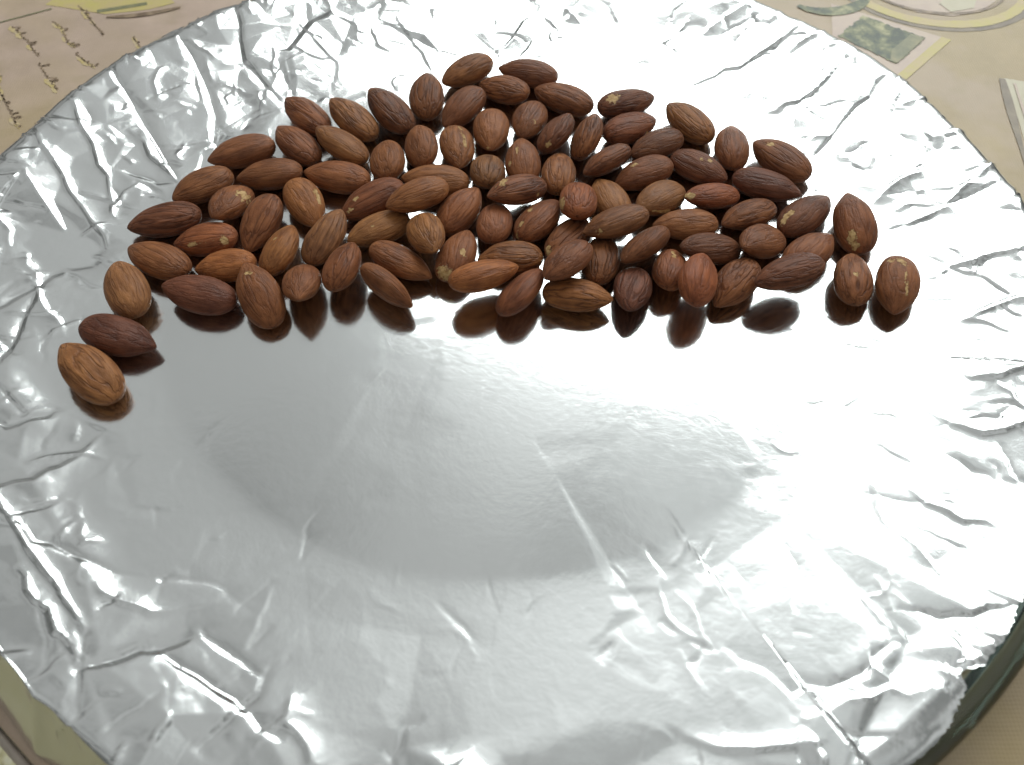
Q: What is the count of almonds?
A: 90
